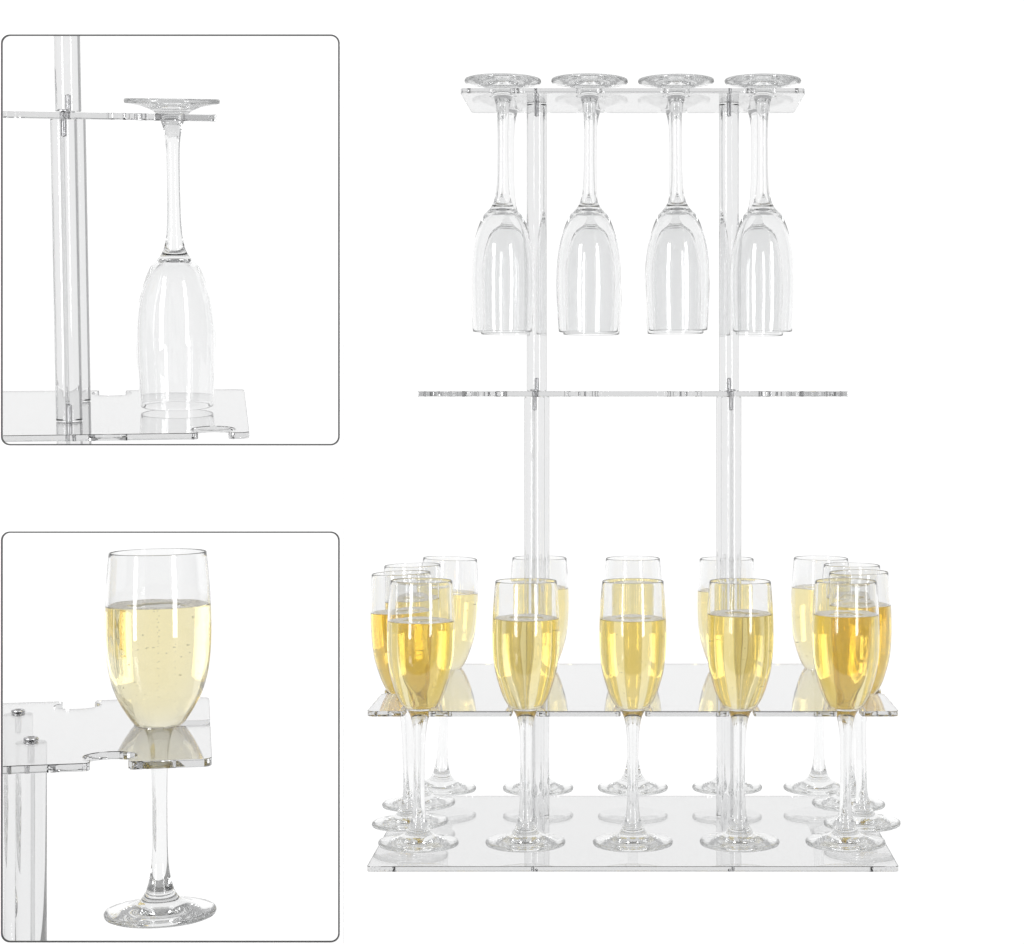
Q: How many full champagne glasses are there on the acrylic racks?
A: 15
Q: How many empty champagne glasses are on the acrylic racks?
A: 9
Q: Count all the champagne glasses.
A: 24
